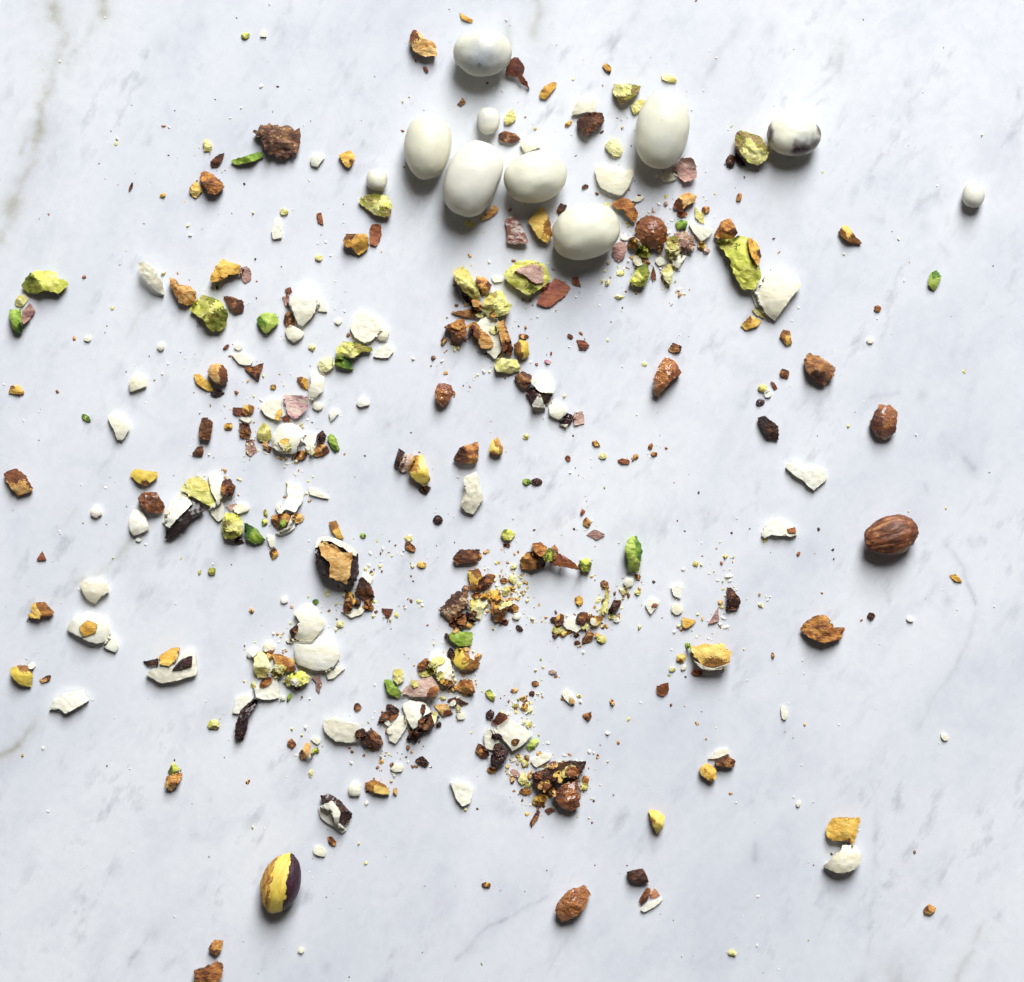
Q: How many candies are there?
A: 10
